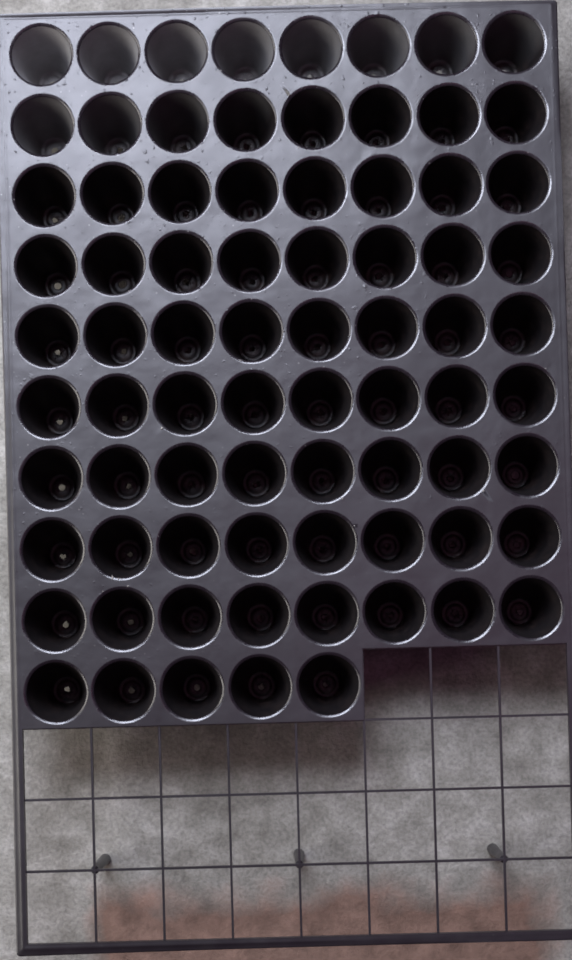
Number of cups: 77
